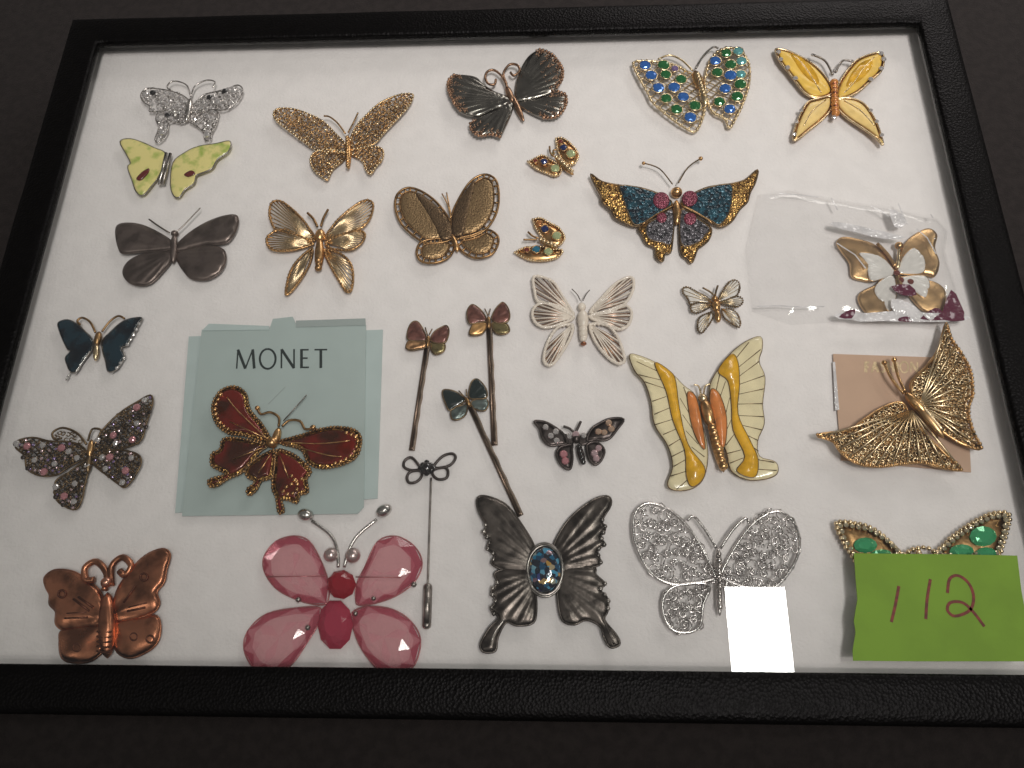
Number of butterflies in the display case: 30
